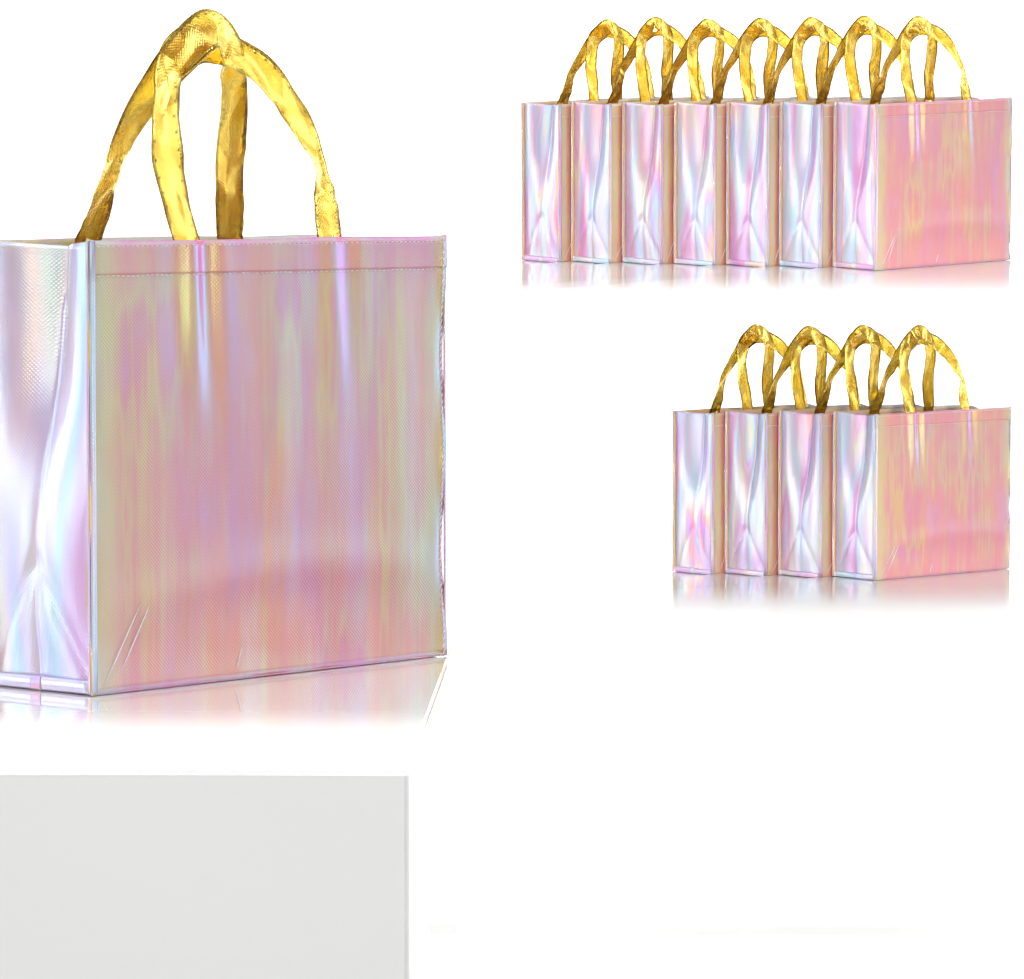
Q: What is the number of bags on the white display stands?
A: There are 12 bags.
